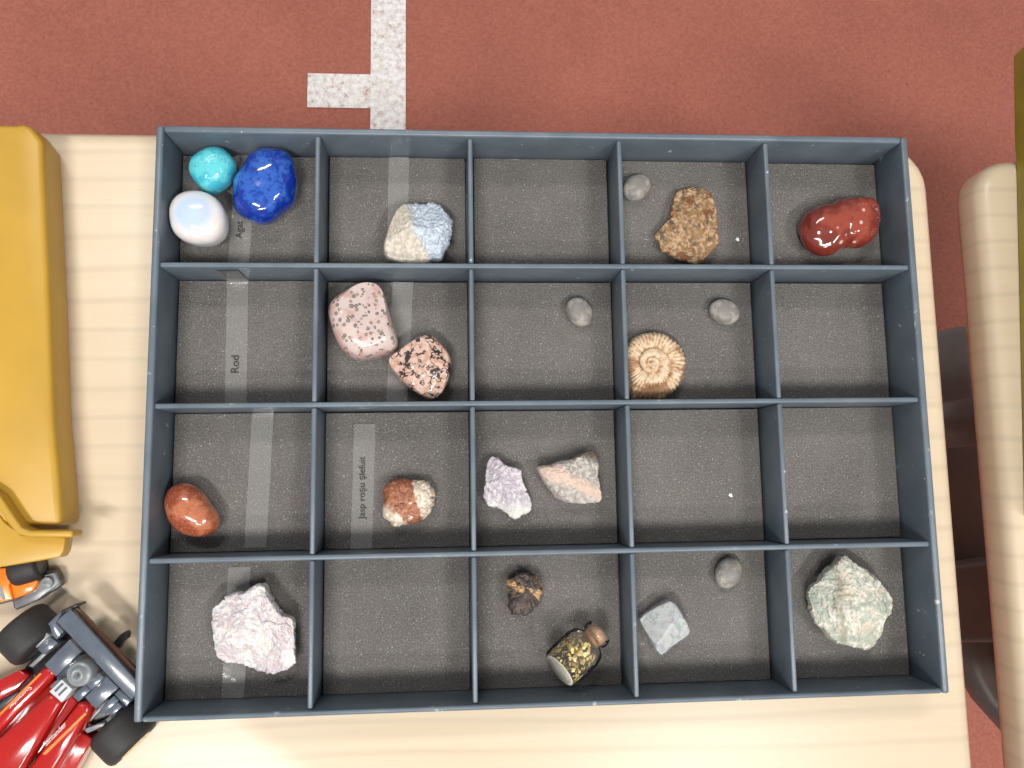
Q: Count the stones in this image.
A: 21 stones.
